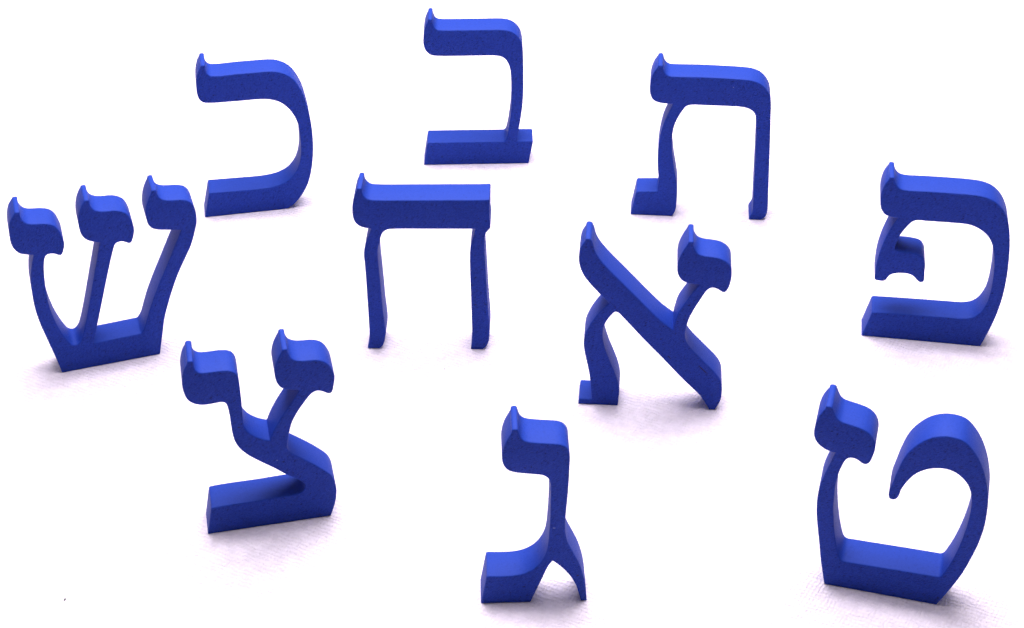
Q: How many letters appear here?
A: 10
